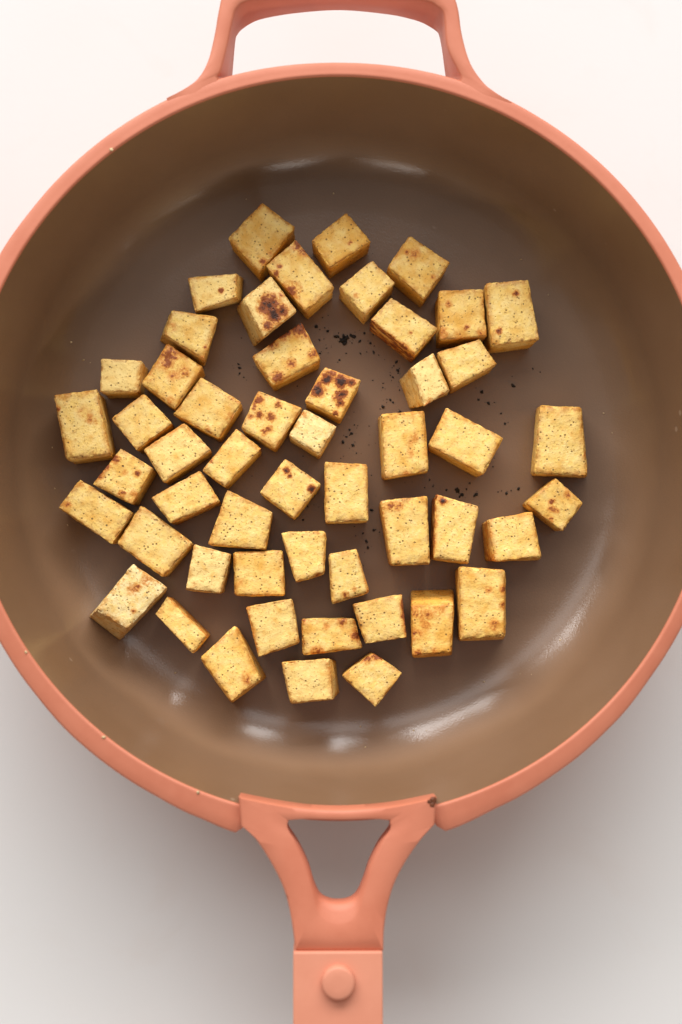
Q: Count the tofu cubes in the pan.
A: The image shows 52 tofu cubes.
